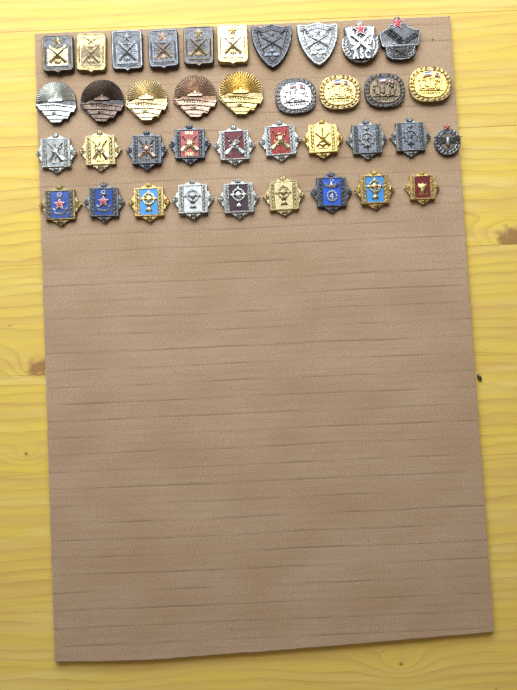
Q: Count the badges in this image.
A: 38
